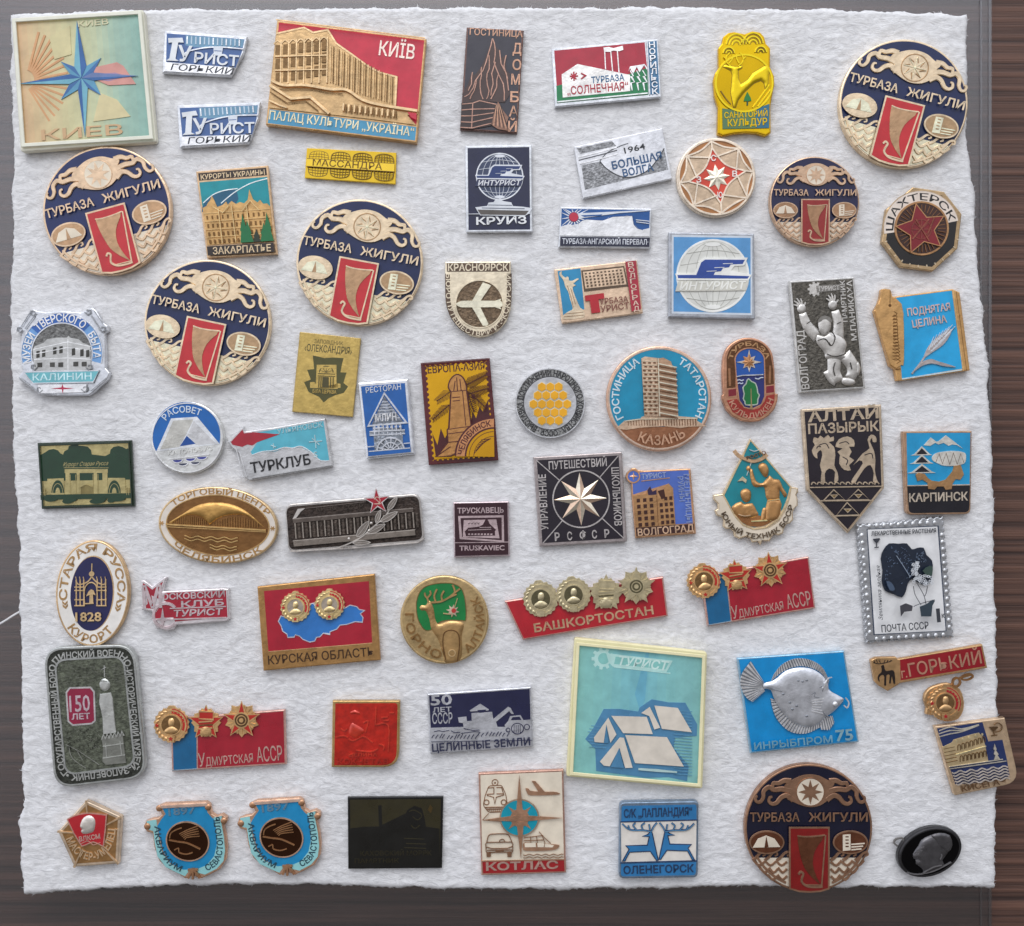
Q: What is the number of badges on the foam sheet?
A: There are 65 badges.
